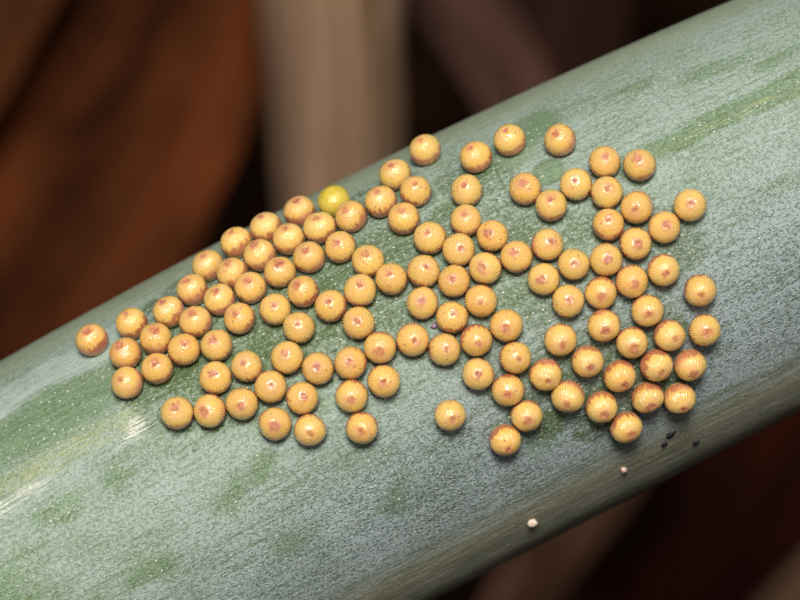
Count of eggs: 117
